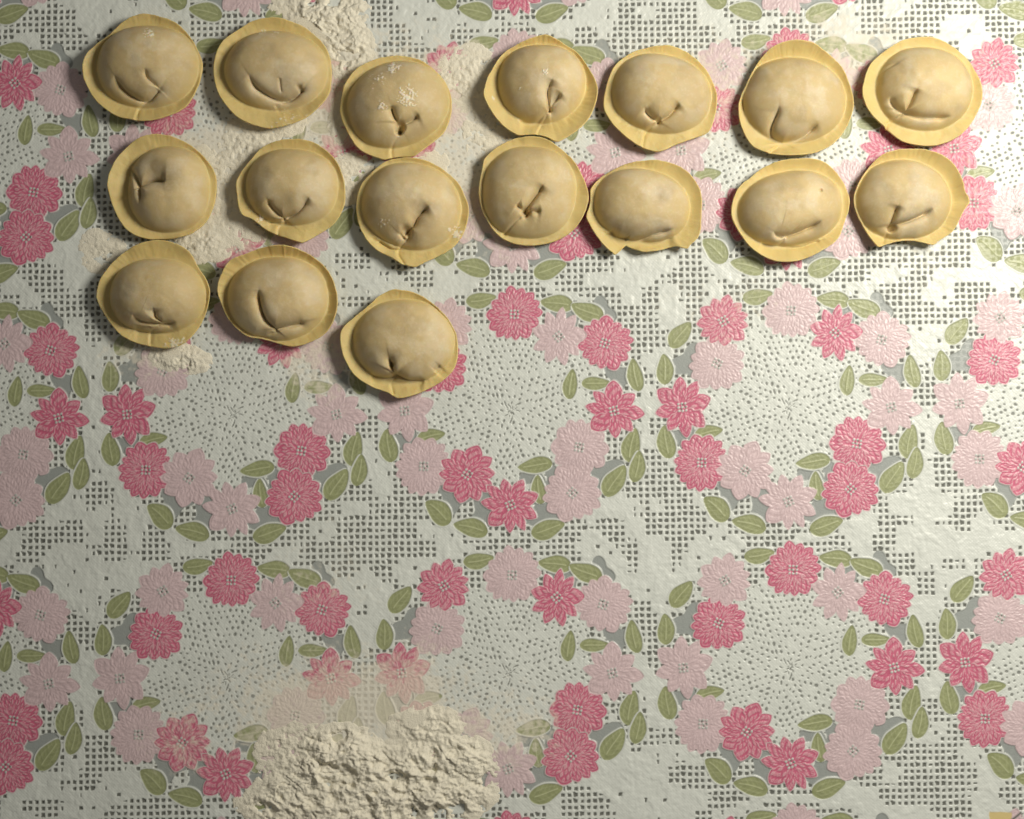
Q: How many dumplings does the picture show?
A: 17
